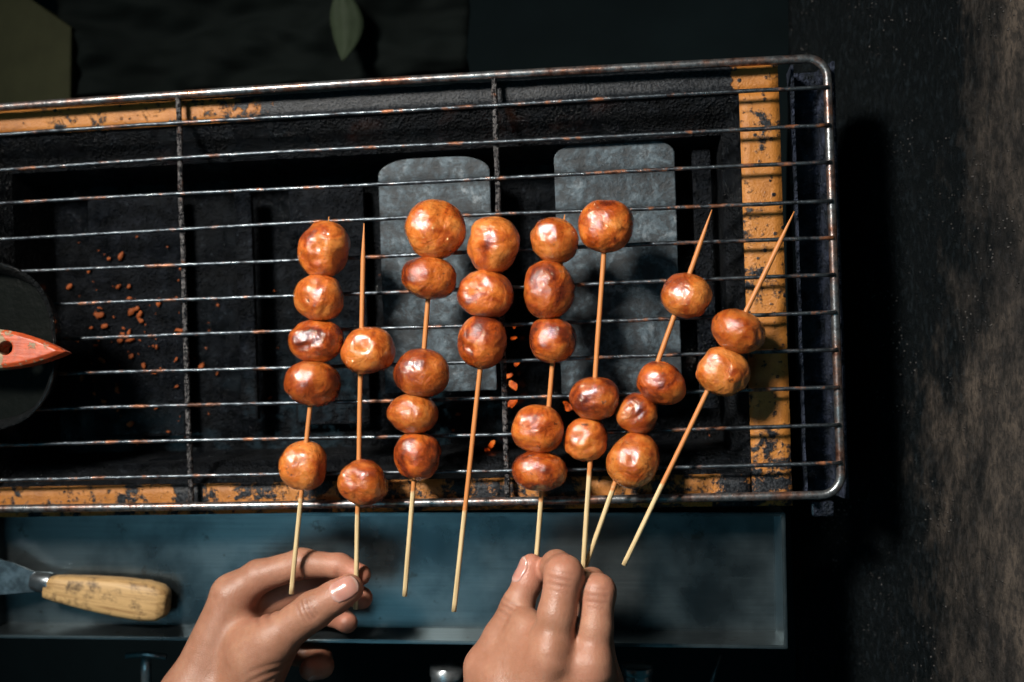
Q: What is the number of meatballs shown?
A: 29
